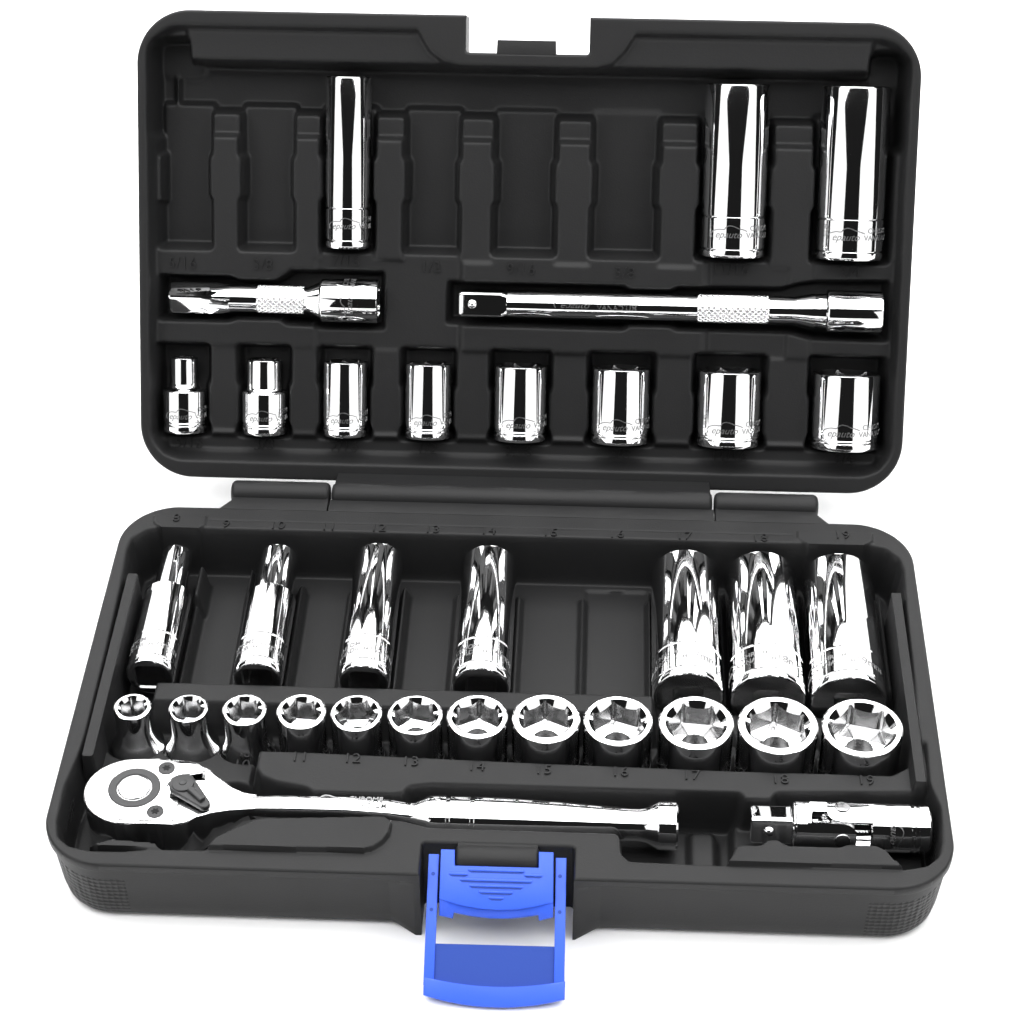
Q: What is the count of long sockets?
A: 10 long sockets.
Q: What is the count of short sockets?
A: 20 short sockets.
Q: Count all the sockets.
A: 30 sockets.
